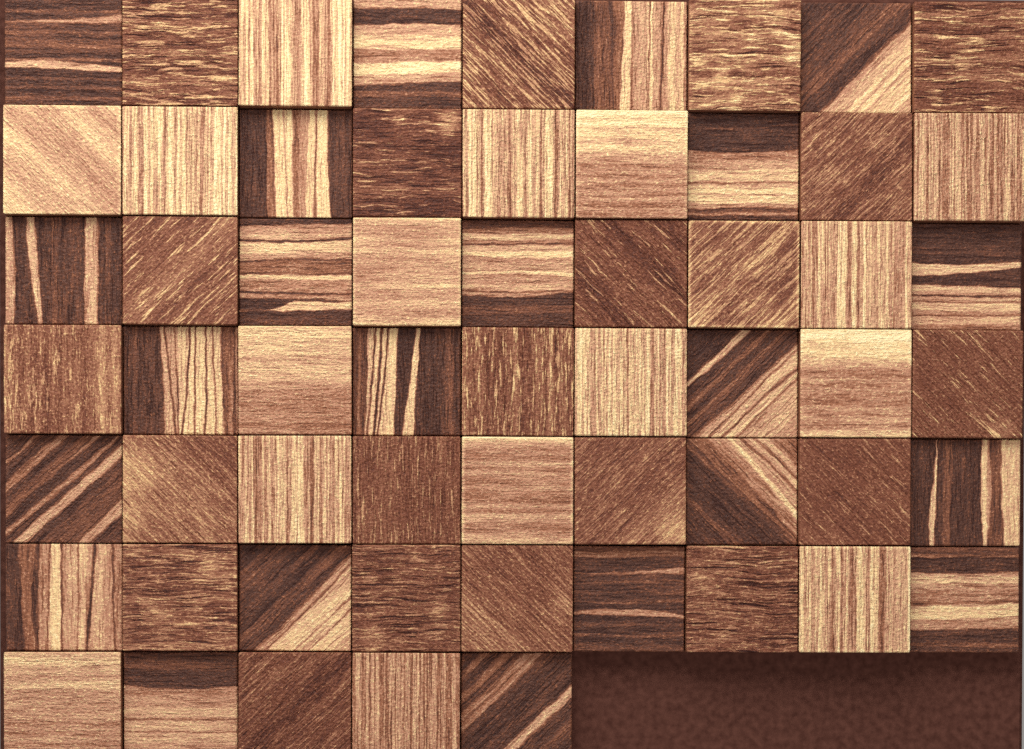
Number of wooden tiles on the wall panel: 59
